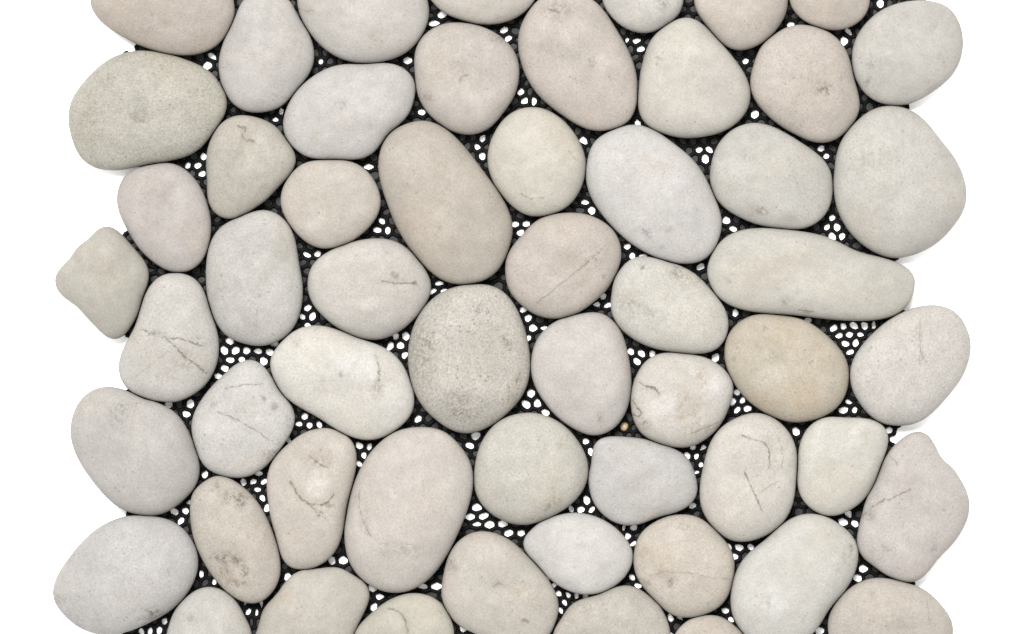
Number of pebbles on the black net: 56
